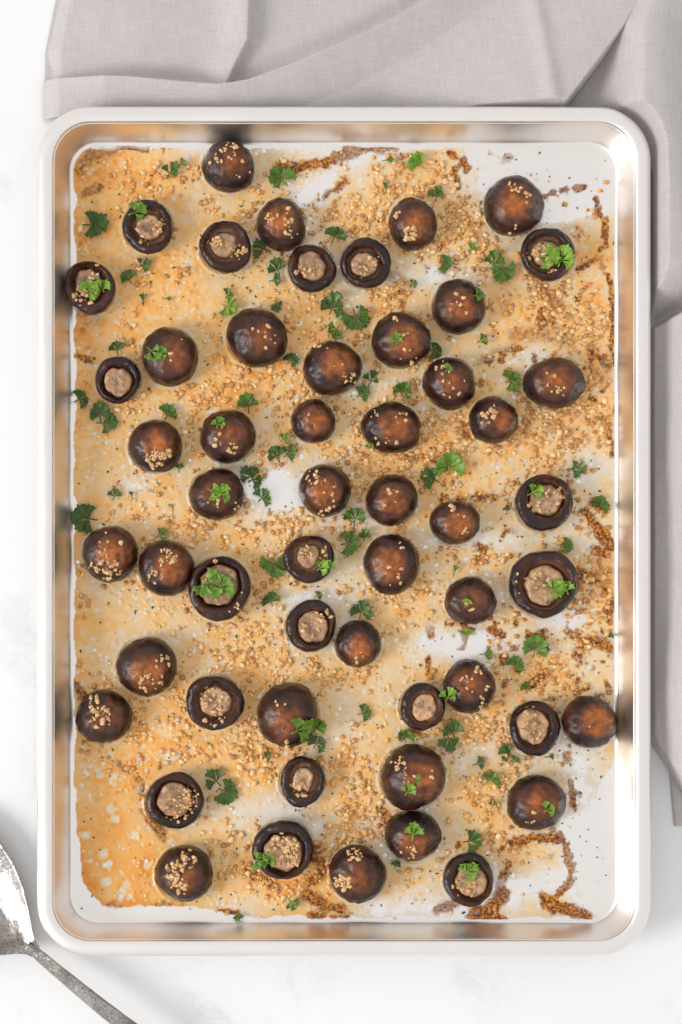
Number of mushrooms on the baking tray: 54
